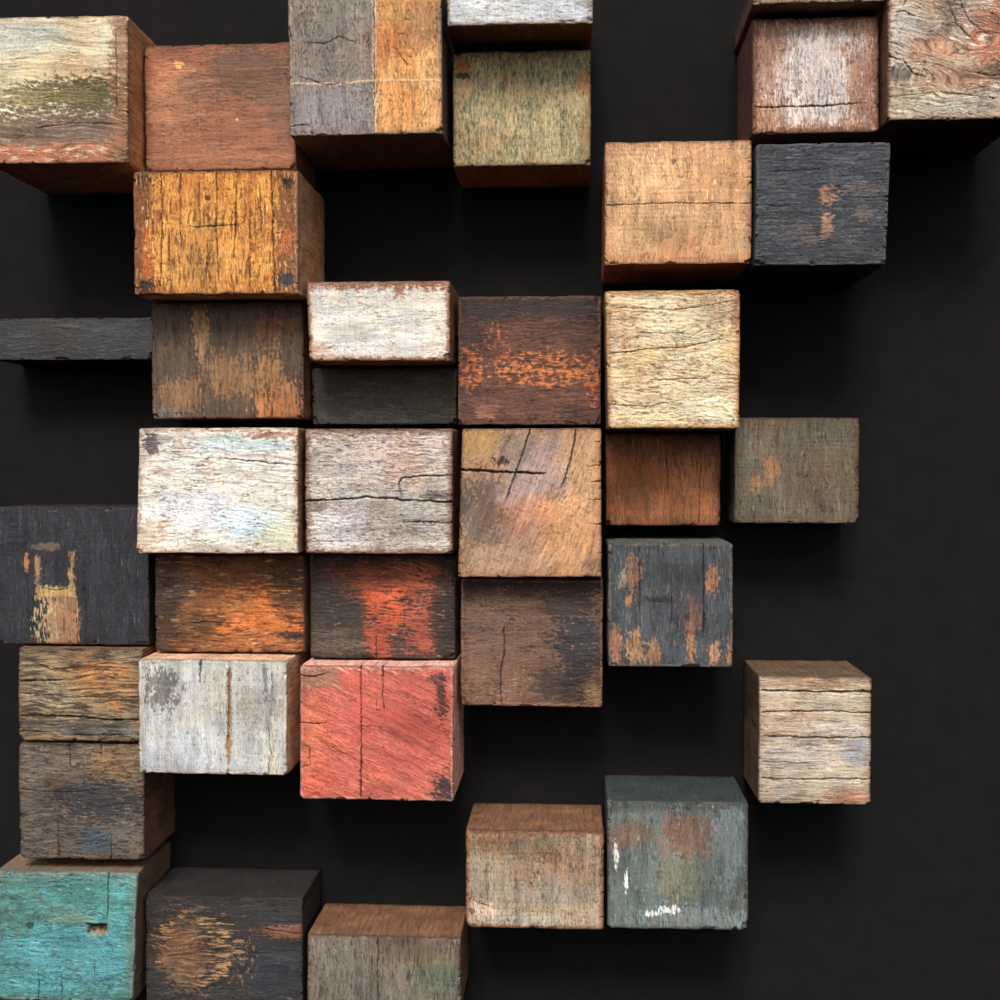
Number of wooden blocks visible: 37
